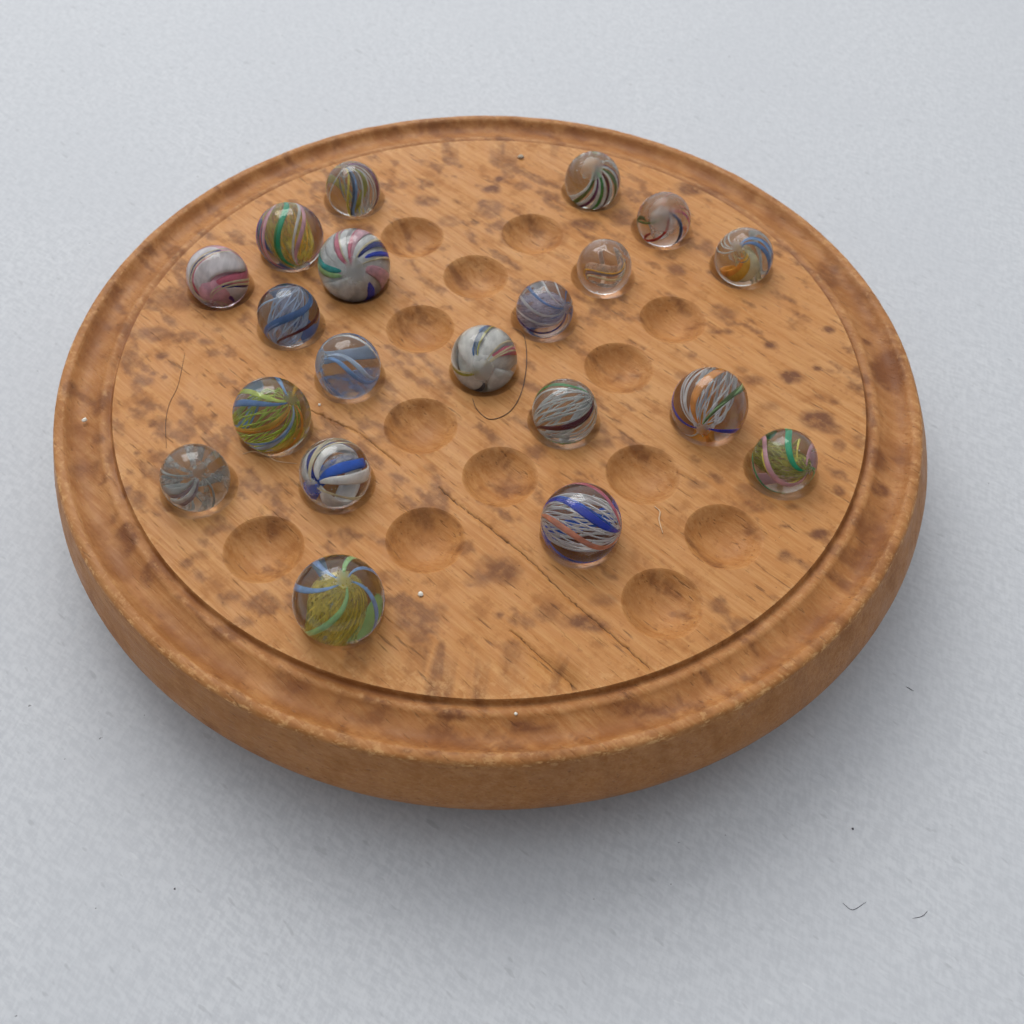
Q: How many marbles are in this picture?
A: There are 20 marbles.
